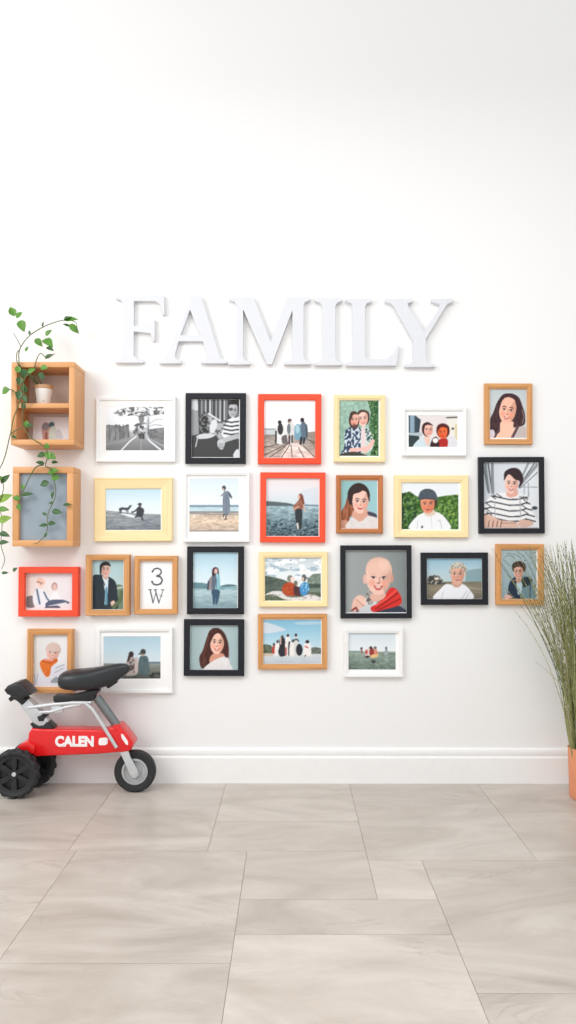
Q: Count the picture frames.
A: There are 25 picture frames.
